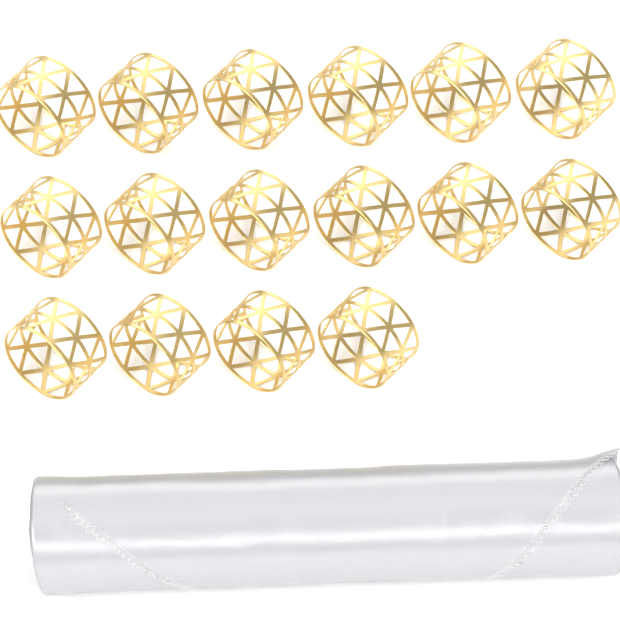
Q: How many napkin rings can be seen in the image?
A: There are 16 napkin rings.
